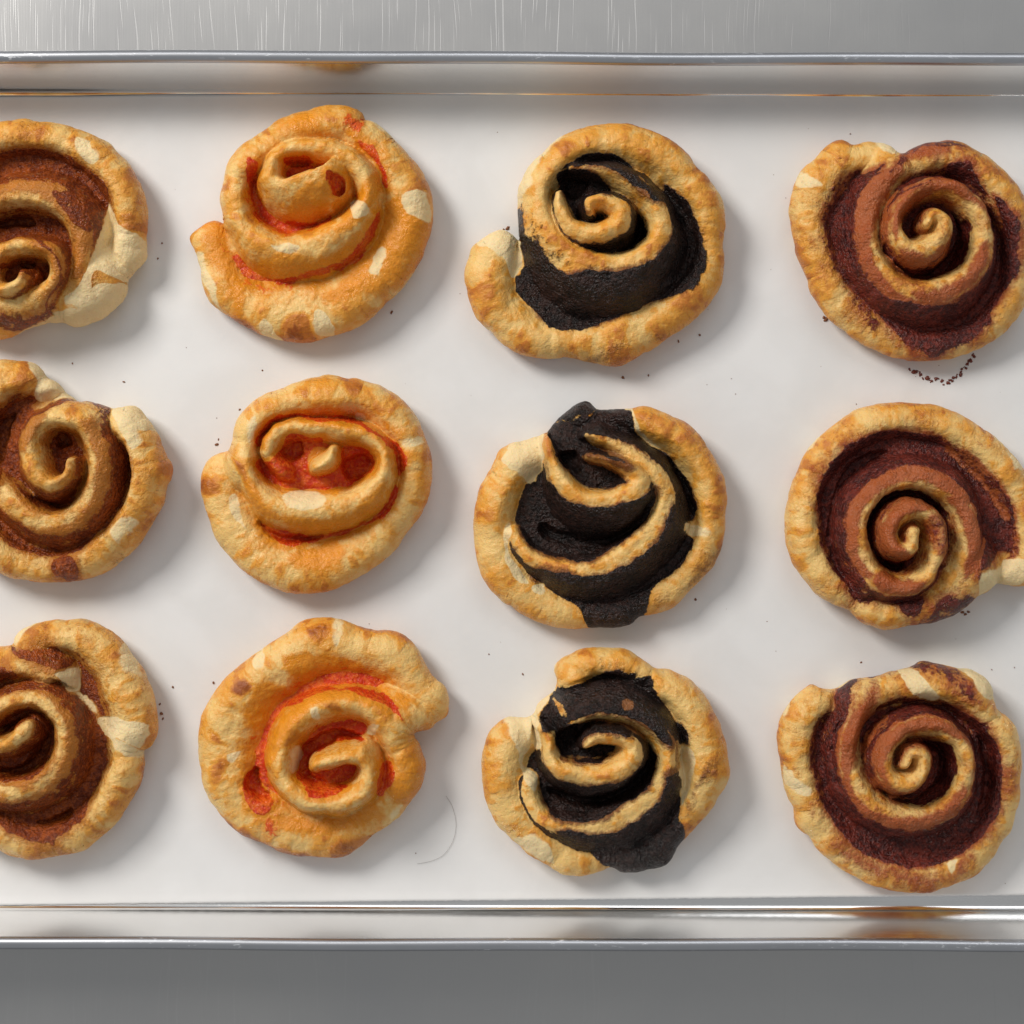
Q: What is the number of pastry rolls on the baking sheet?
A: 12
